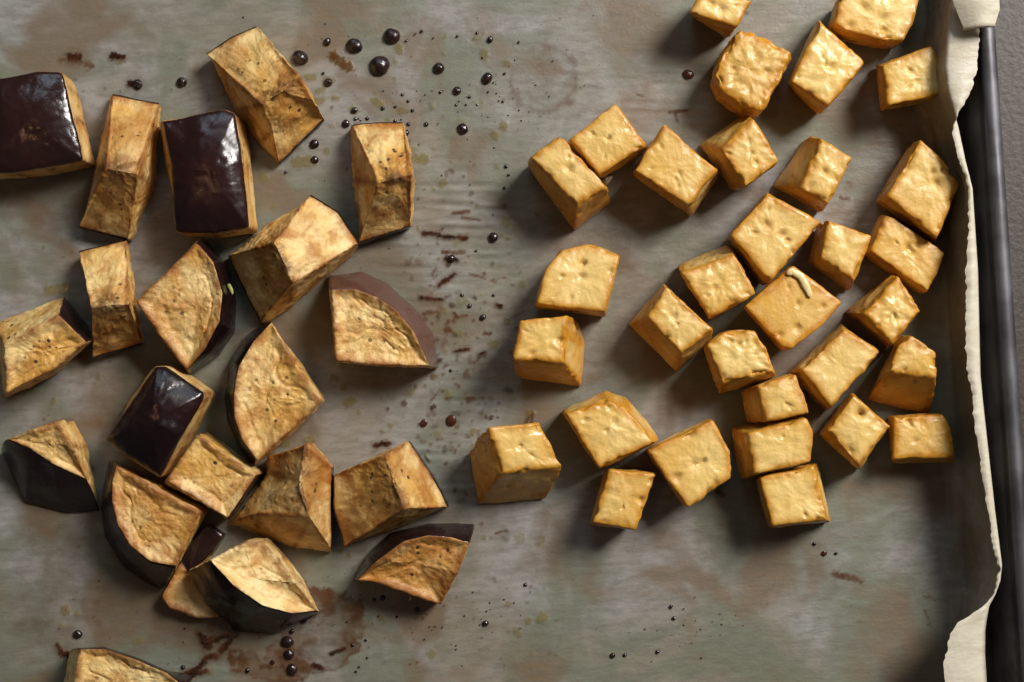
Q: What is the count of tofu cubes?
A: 32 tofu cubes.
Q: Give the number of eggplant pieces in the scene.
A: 21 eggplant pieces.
